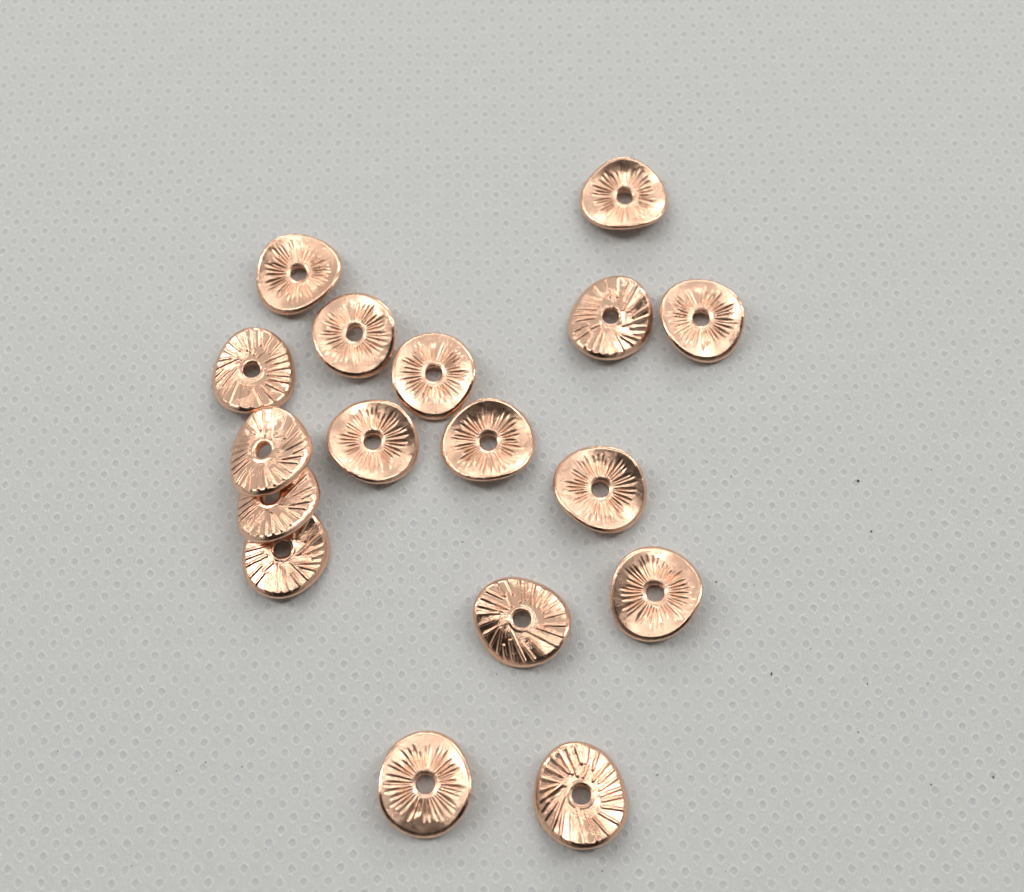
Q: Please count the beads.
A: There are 17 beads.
